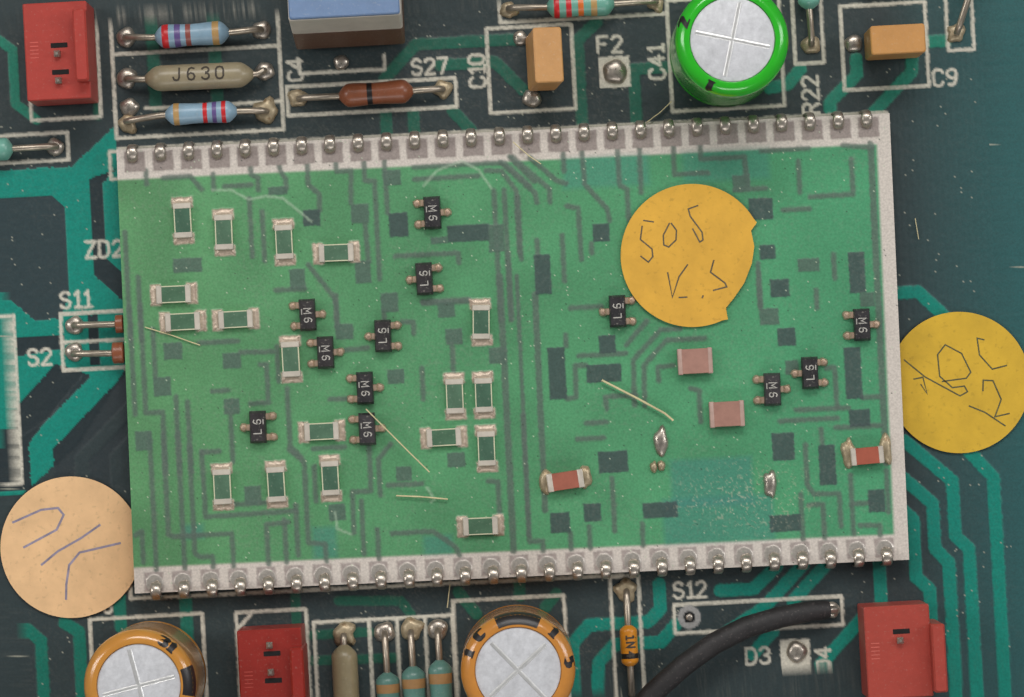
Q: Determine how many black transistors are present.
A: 12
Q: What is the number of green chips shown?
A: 18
